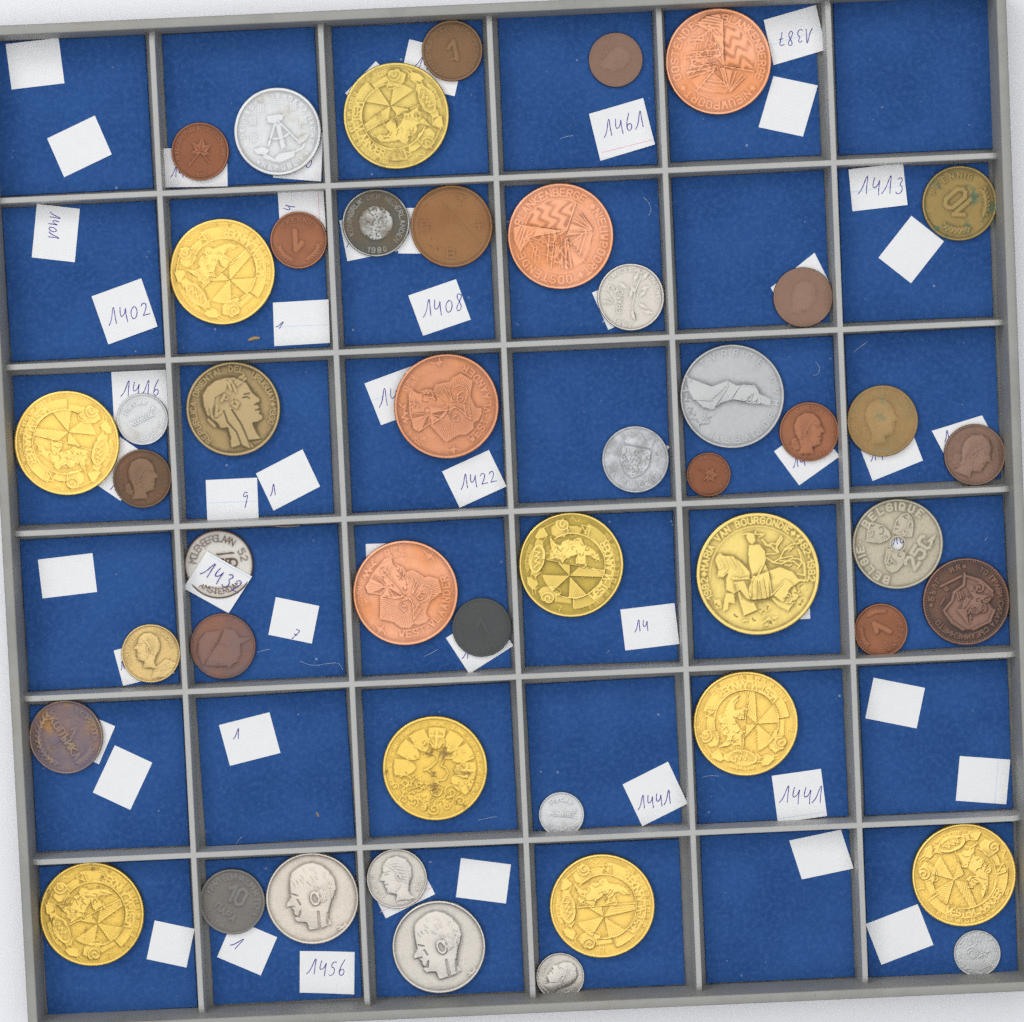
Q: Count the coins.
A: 48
